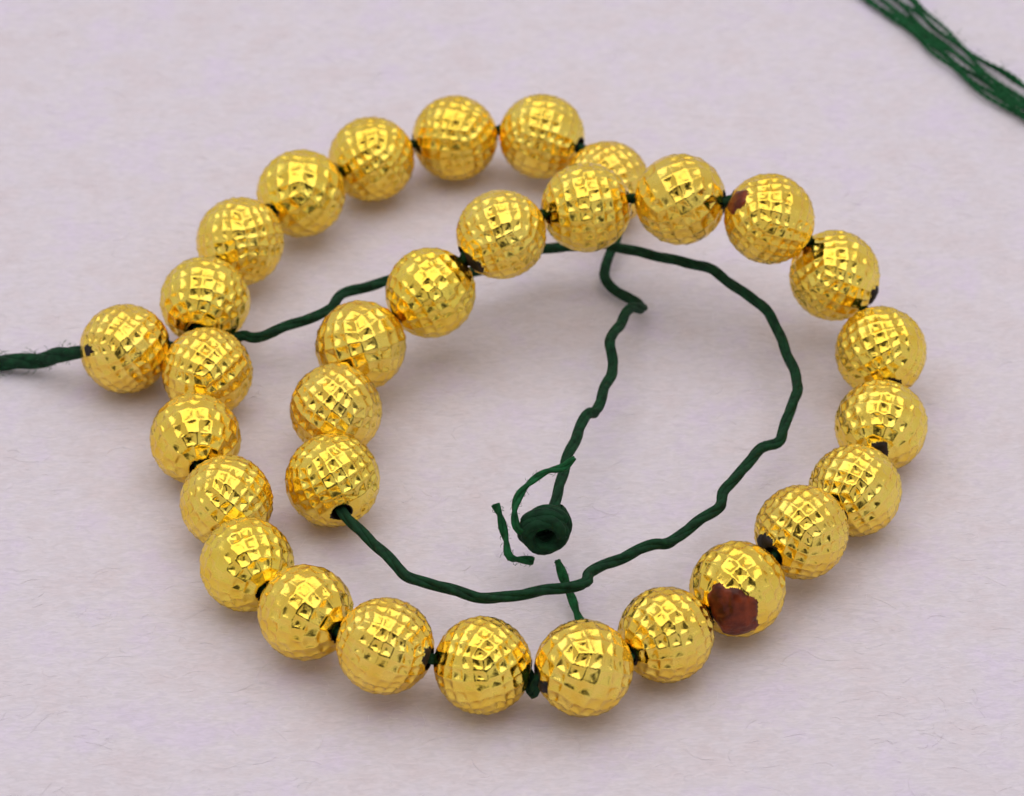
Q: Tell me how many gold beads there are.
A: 31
